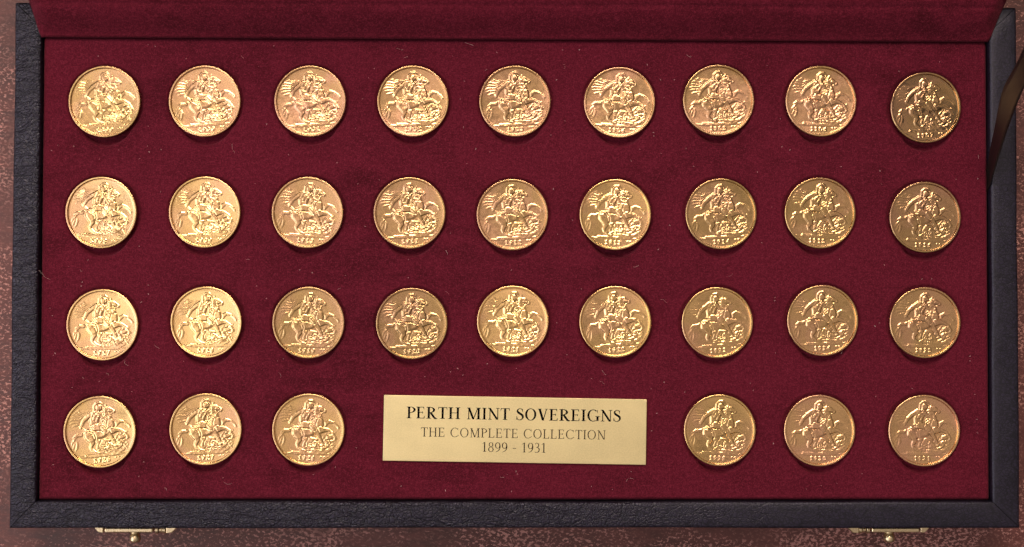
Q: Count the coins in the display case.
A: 33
